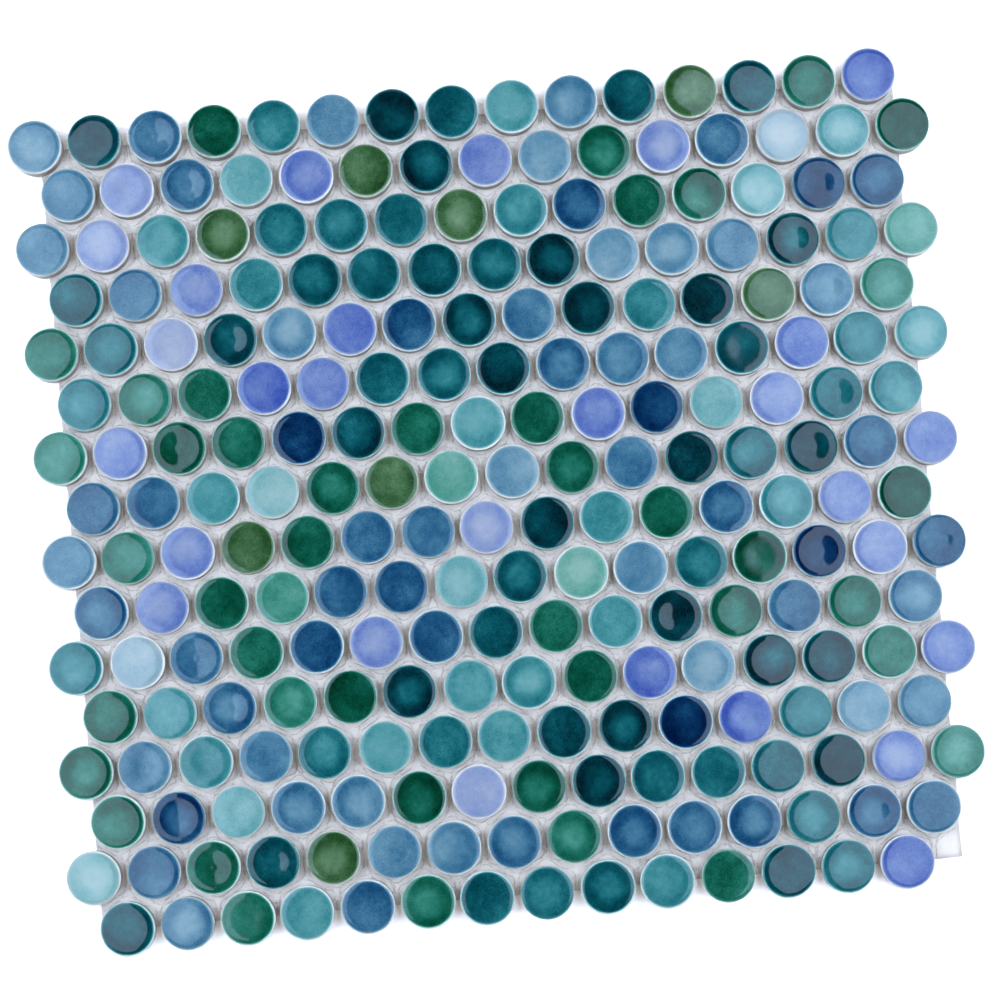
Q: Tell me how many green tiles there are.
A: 54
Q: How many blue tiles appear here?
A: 68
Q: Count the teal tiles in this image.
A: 89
